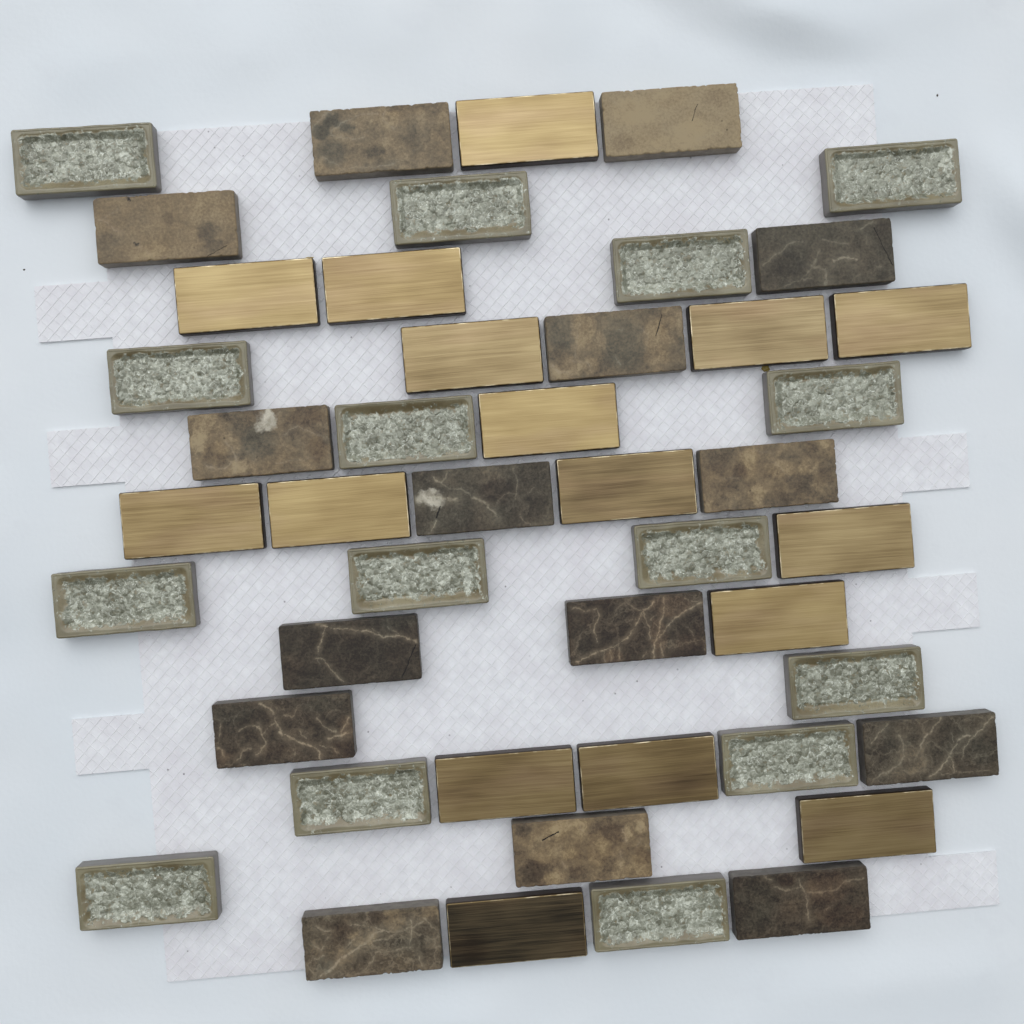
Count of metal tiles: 16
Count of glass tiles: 15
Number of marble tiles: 15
